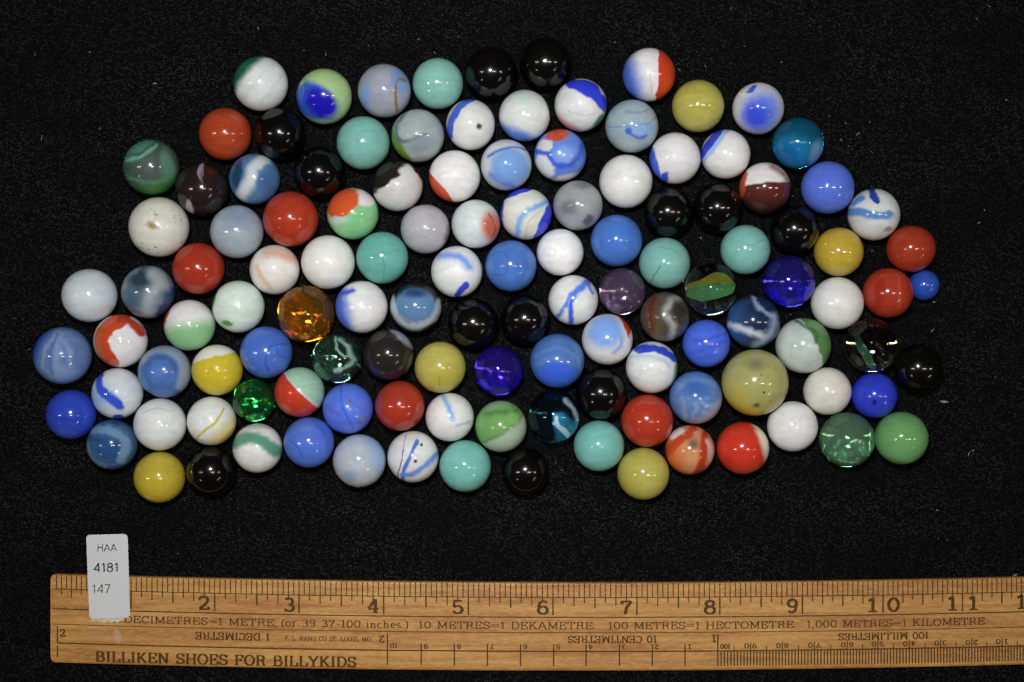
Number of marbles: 122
